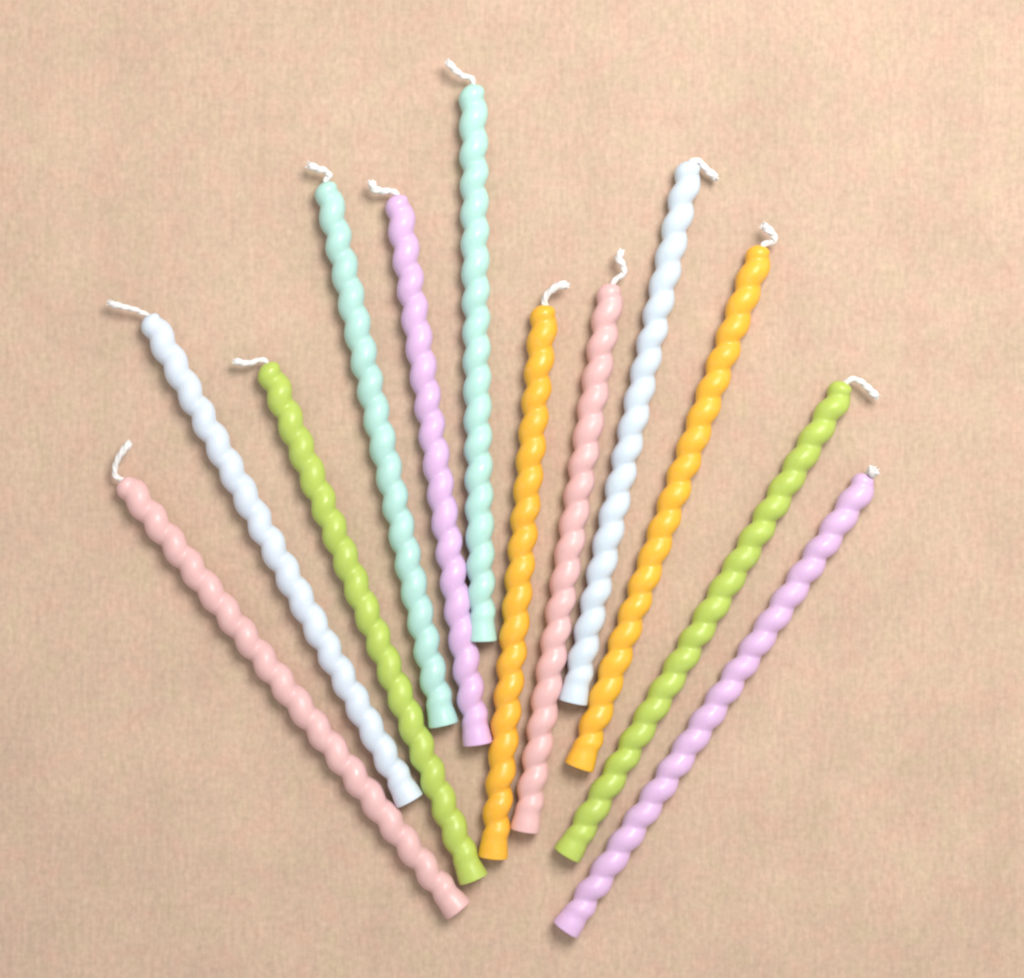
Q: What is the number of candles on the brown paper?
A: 12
